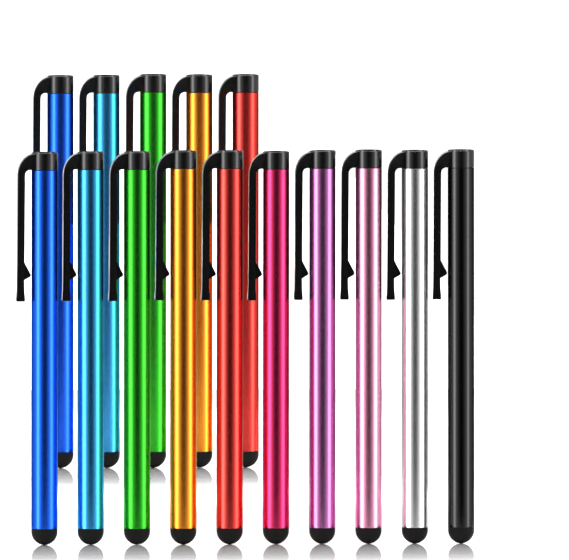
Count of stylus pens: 15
